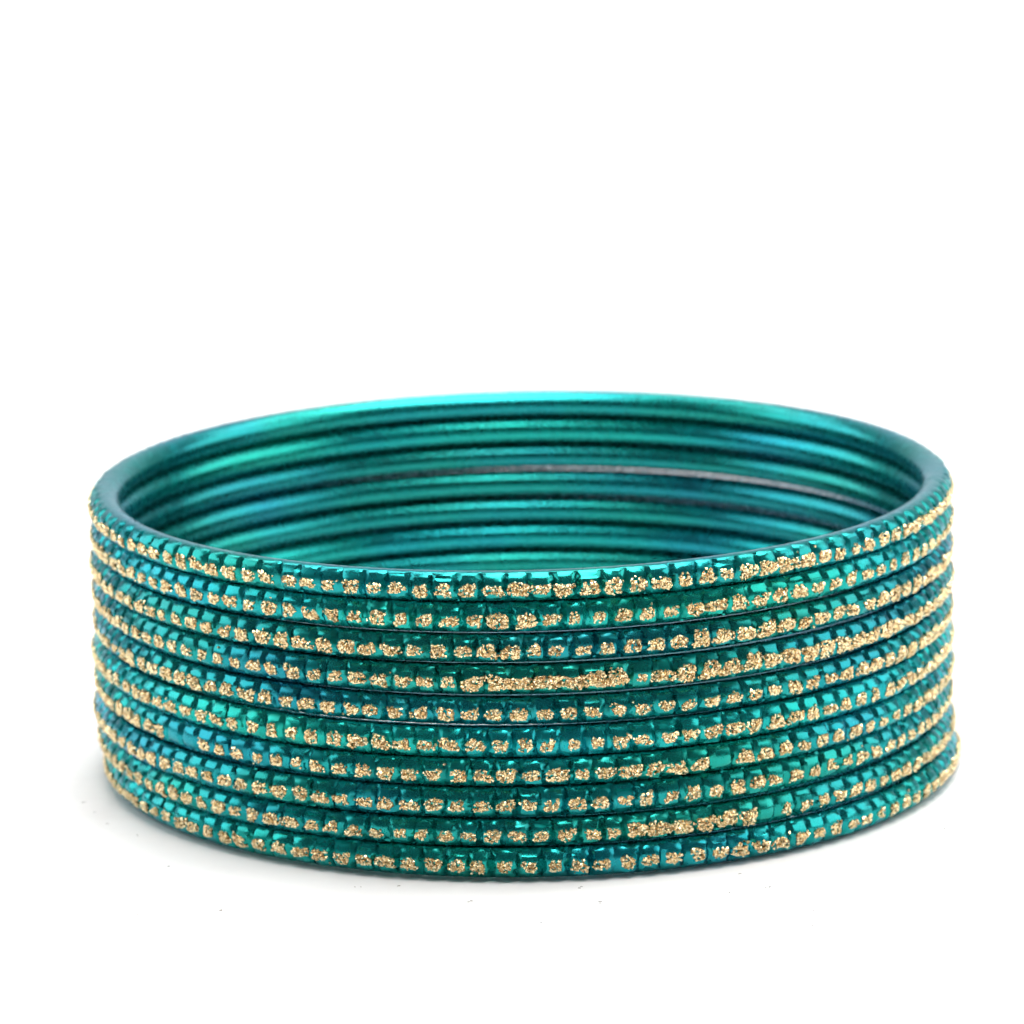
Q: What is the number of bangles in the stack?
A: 10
